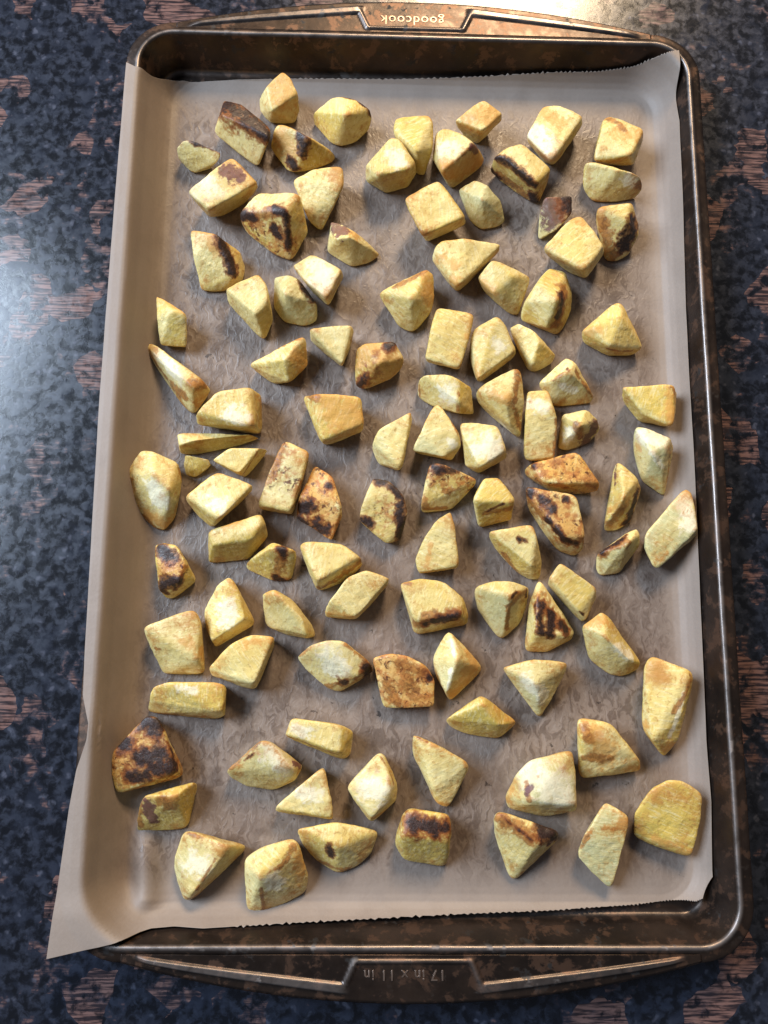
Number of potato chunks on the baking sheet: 105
